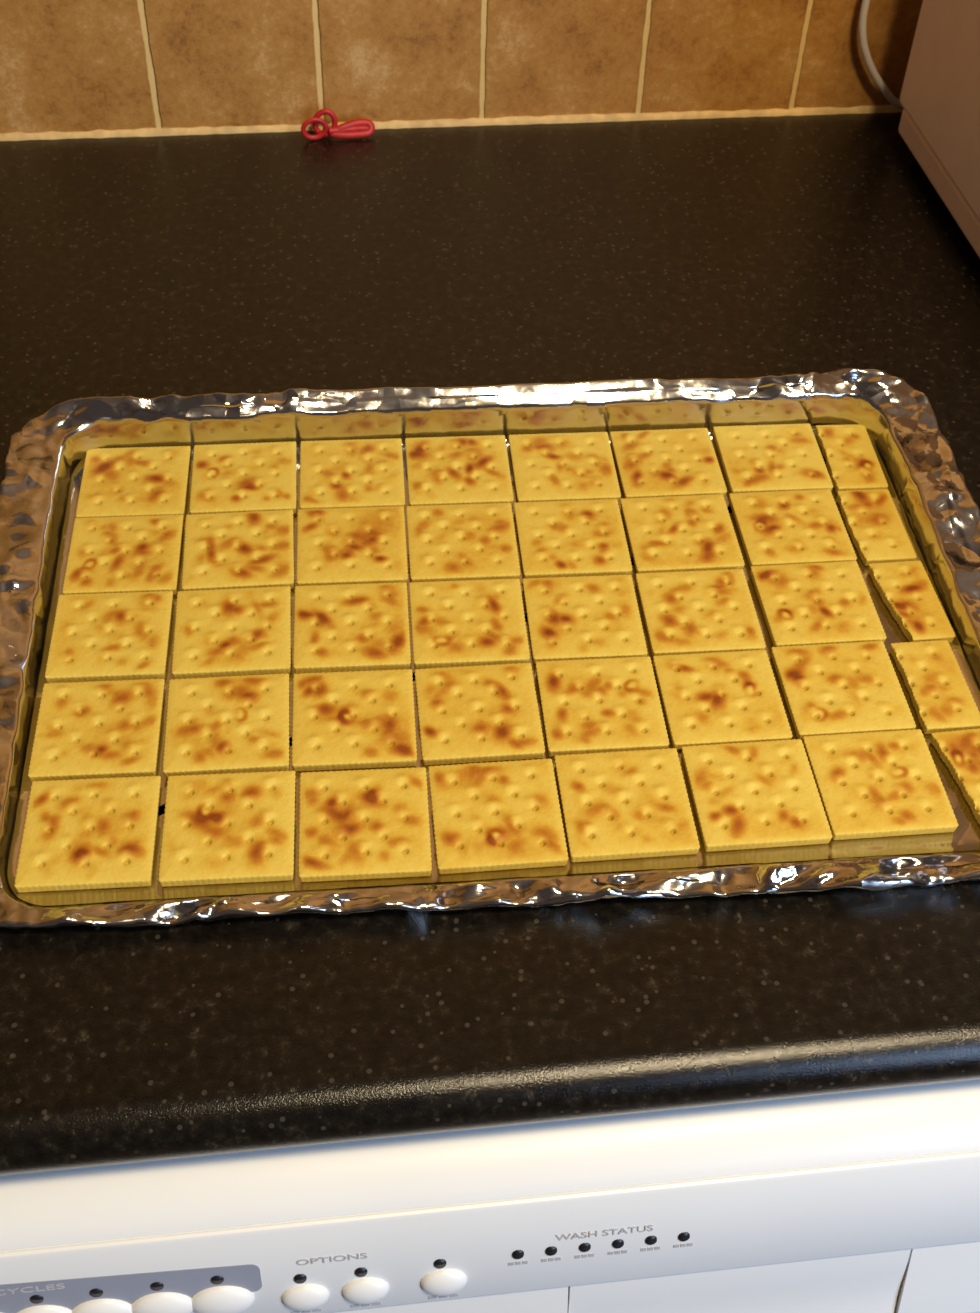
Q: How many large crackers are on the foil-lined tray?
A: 35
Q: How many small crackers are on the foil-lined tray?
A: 5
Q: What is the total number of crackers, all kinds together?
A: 40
